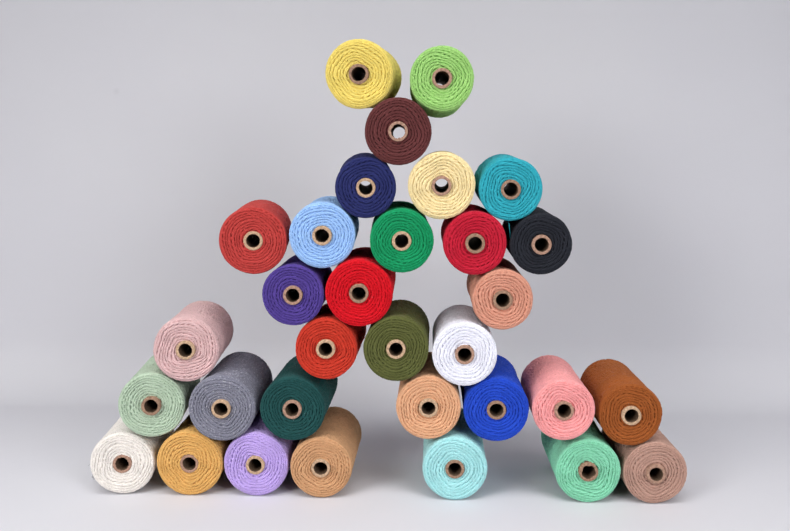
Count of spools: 32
